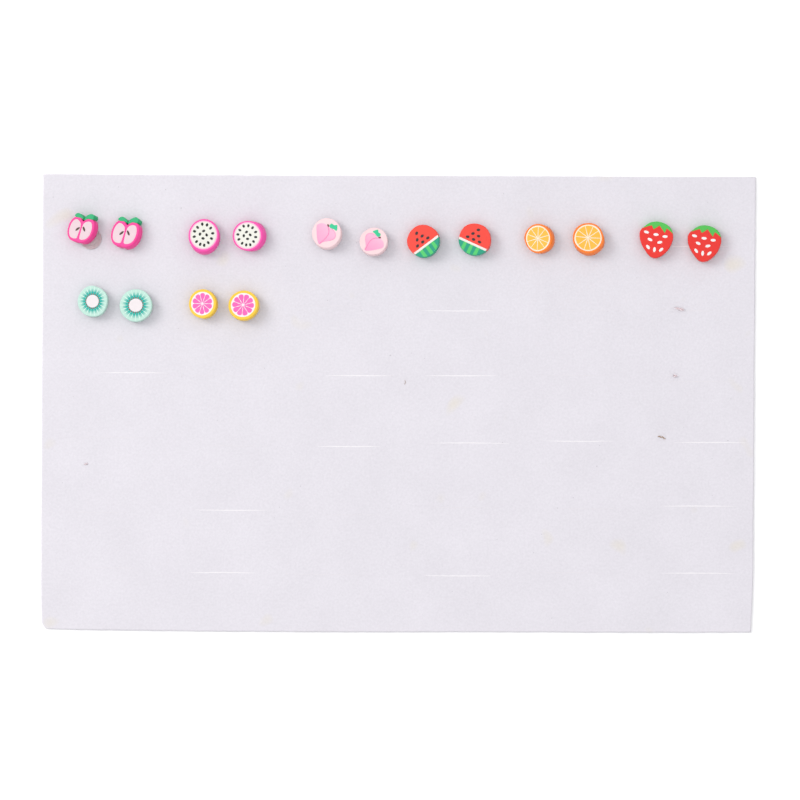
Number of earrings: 16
